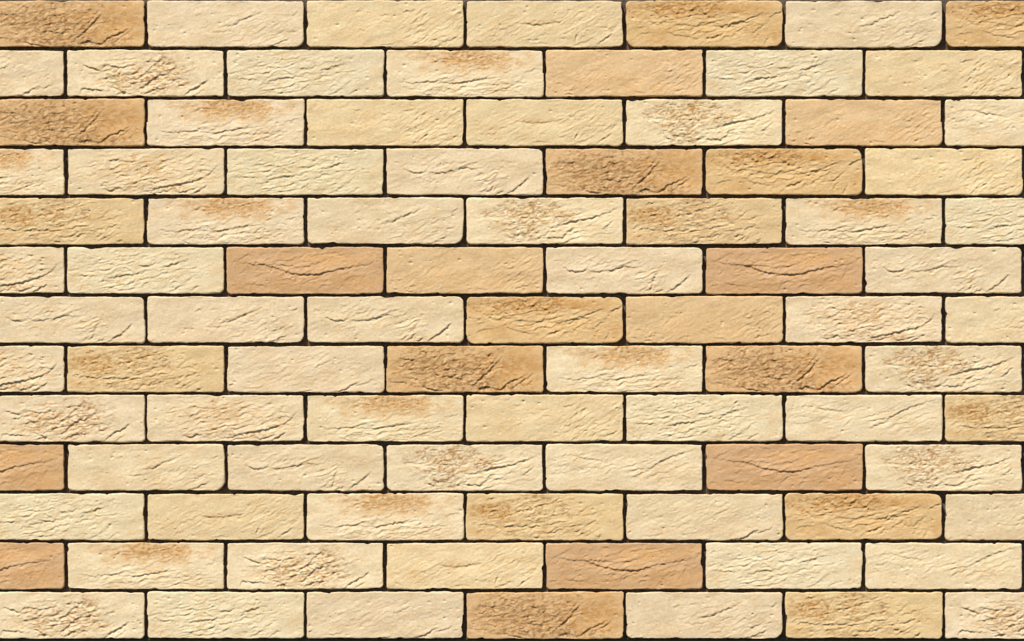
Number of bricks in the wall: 91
